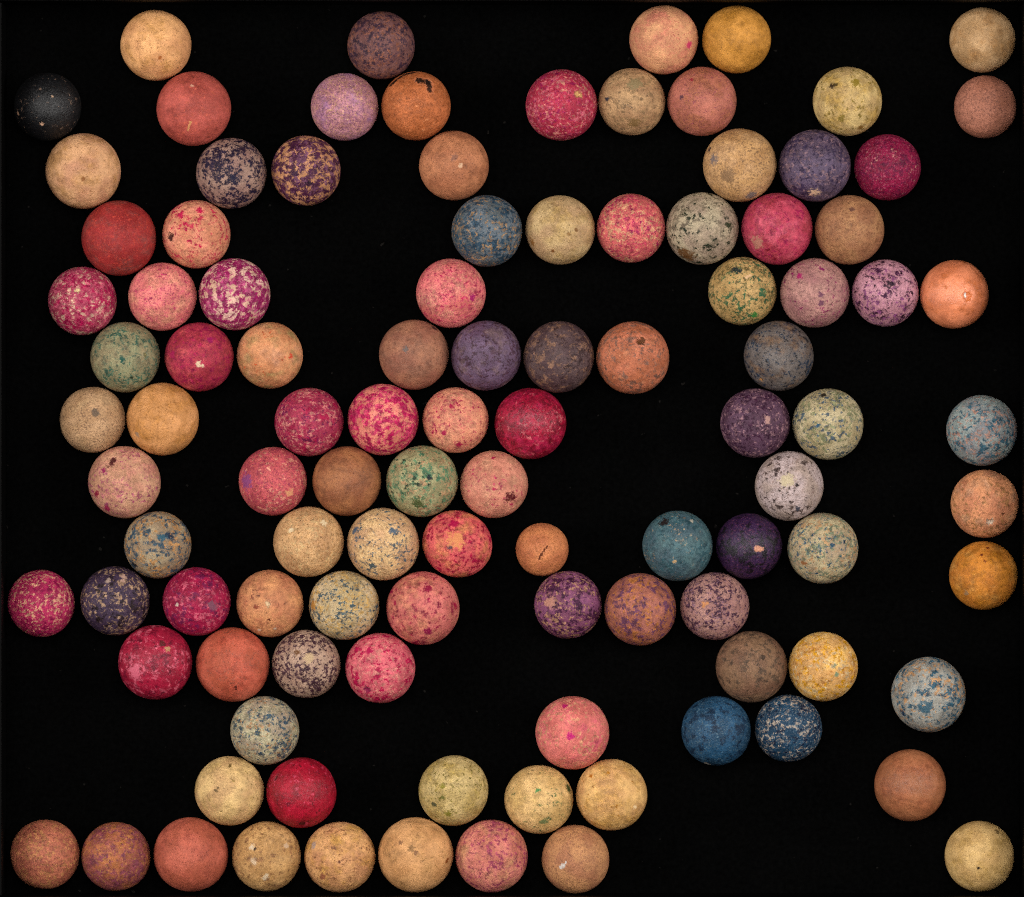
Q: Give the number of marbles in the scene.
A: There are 105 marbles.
